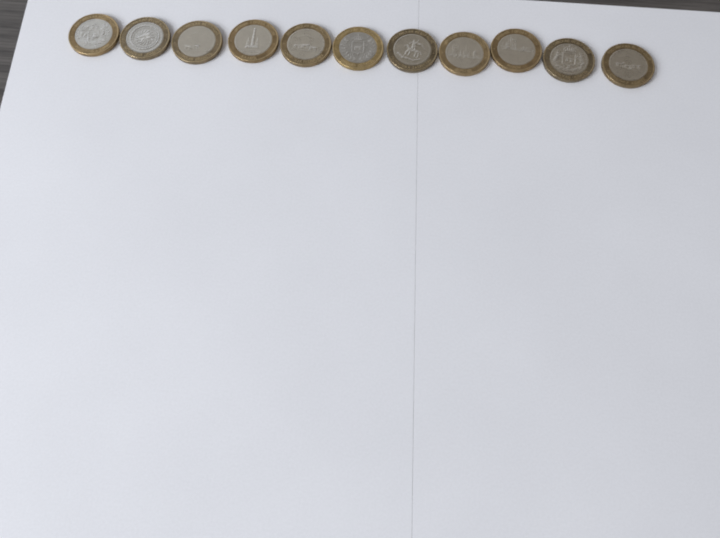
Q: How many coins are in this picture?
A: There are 11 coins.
